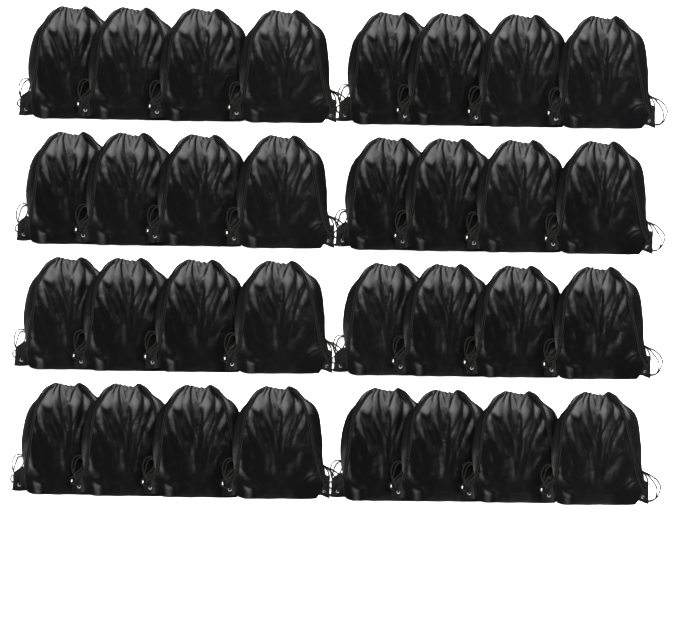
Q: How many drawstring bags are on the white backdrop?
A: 32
